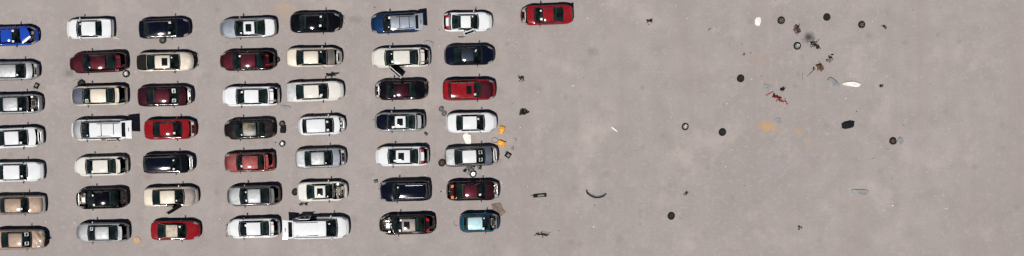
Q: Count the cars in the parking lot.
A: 50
